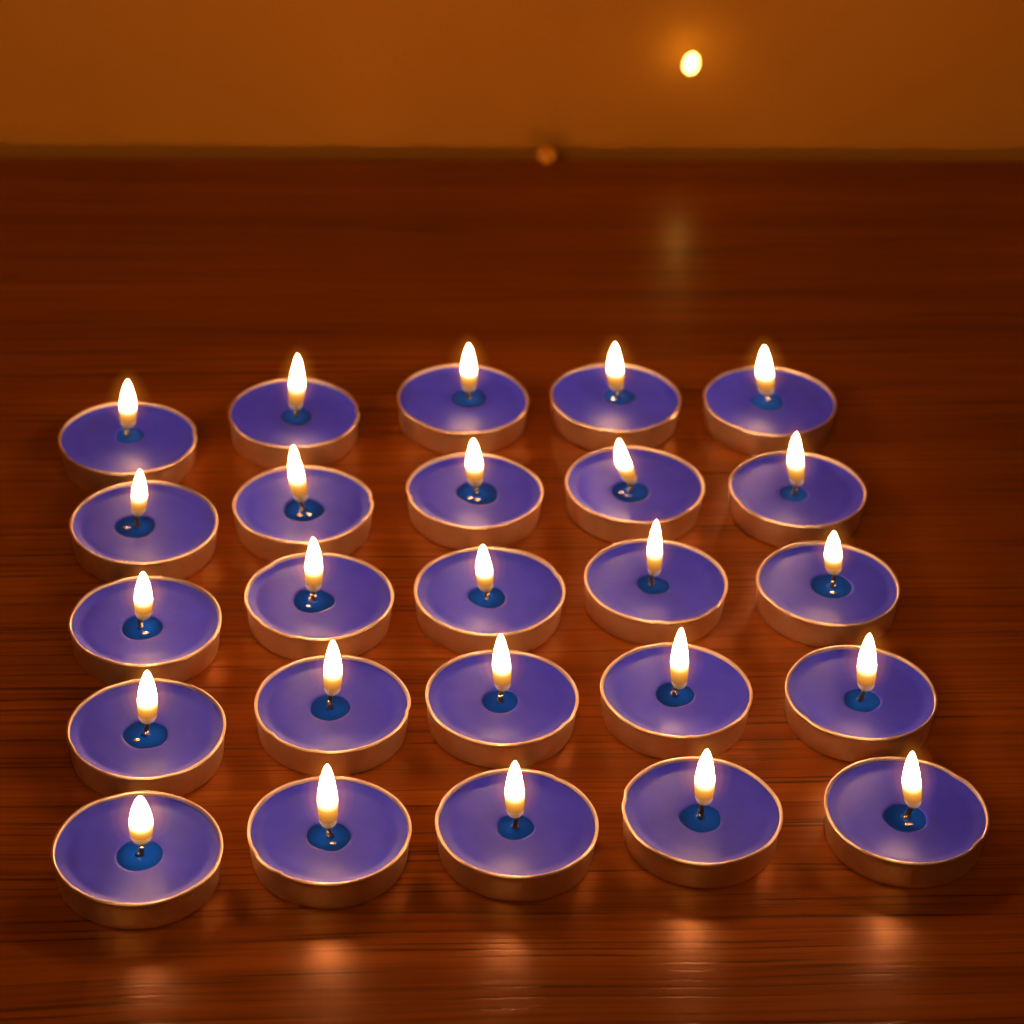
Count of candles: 25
